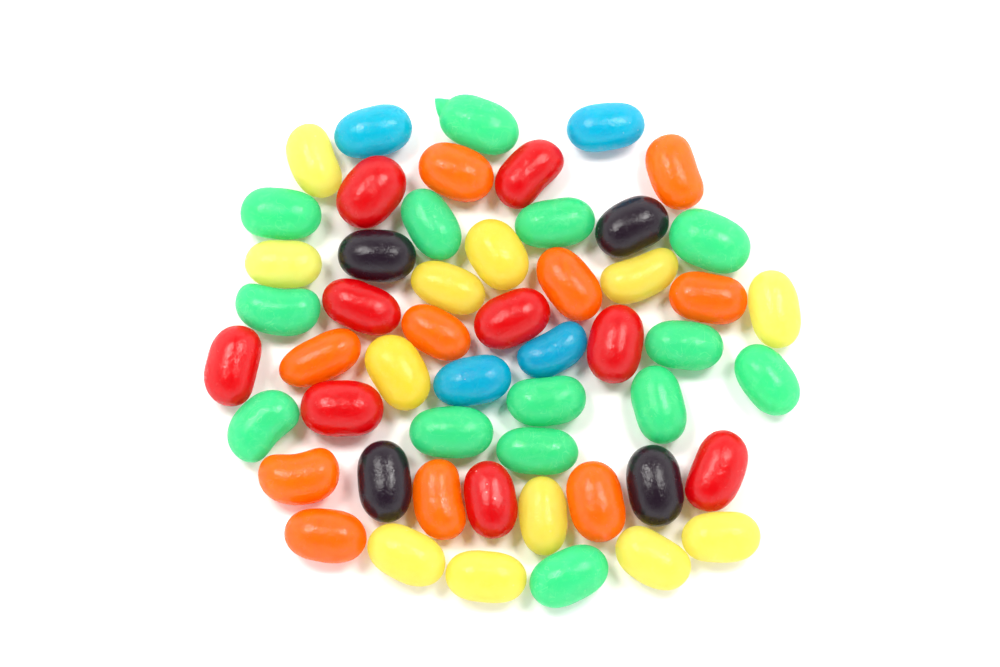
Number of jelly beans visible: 53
